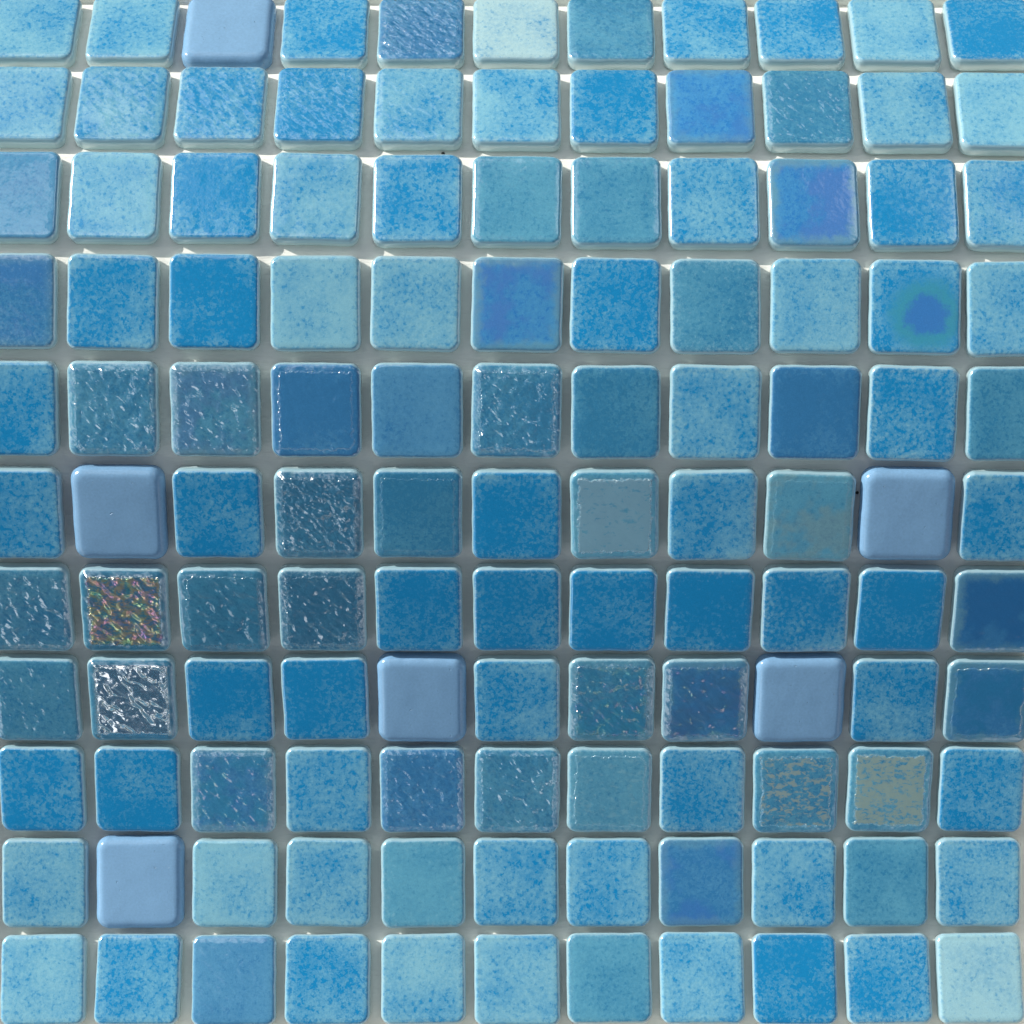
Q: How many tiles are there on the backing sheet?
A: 121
